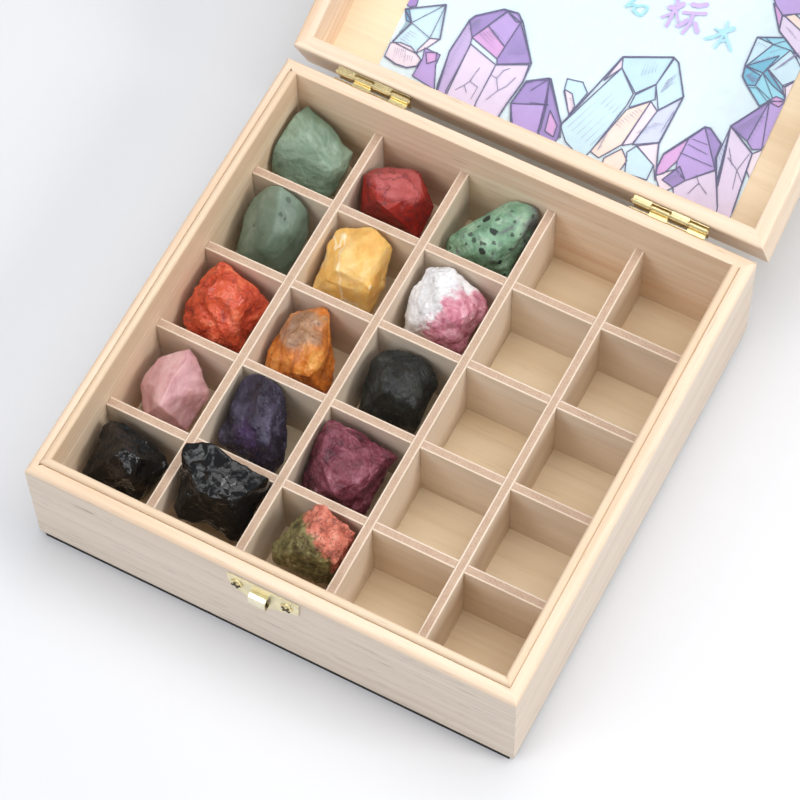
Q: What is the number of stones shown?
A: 15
